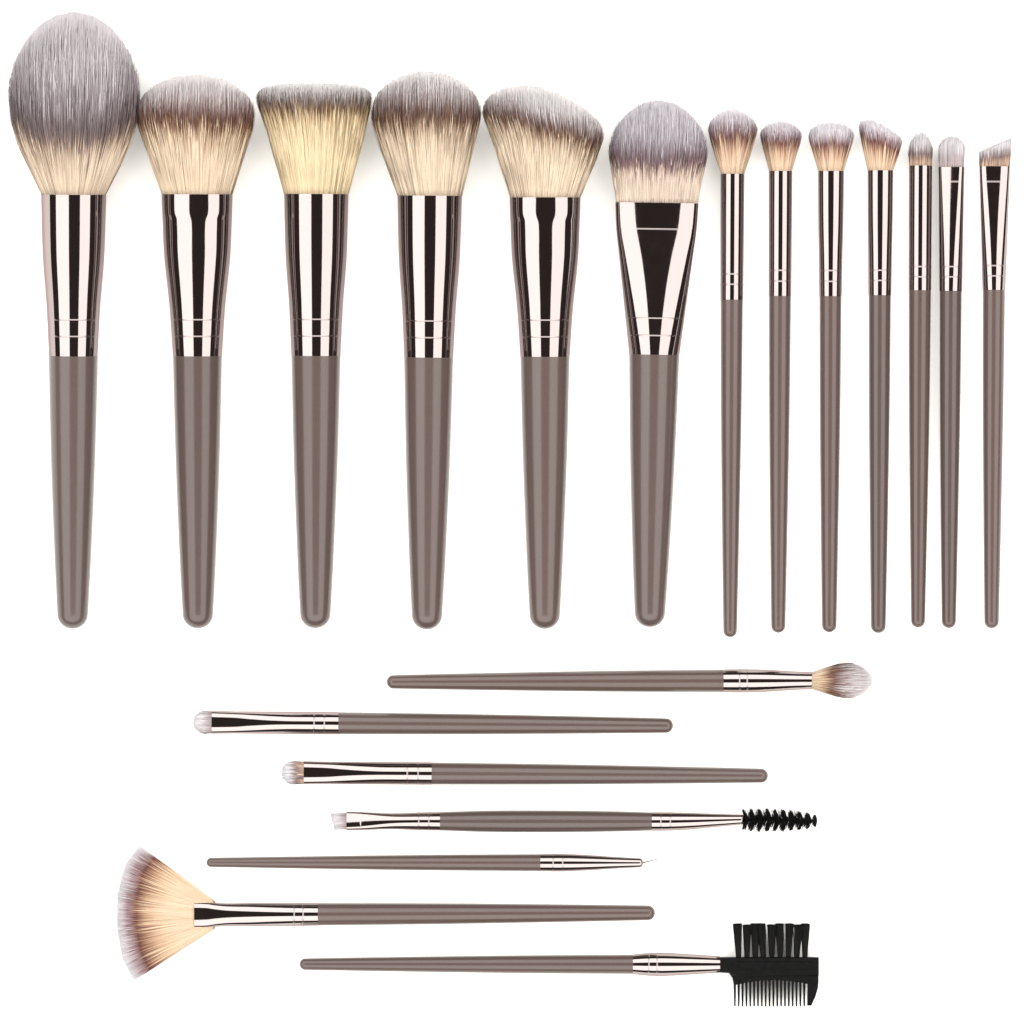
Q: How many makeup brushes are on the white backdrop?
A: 20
